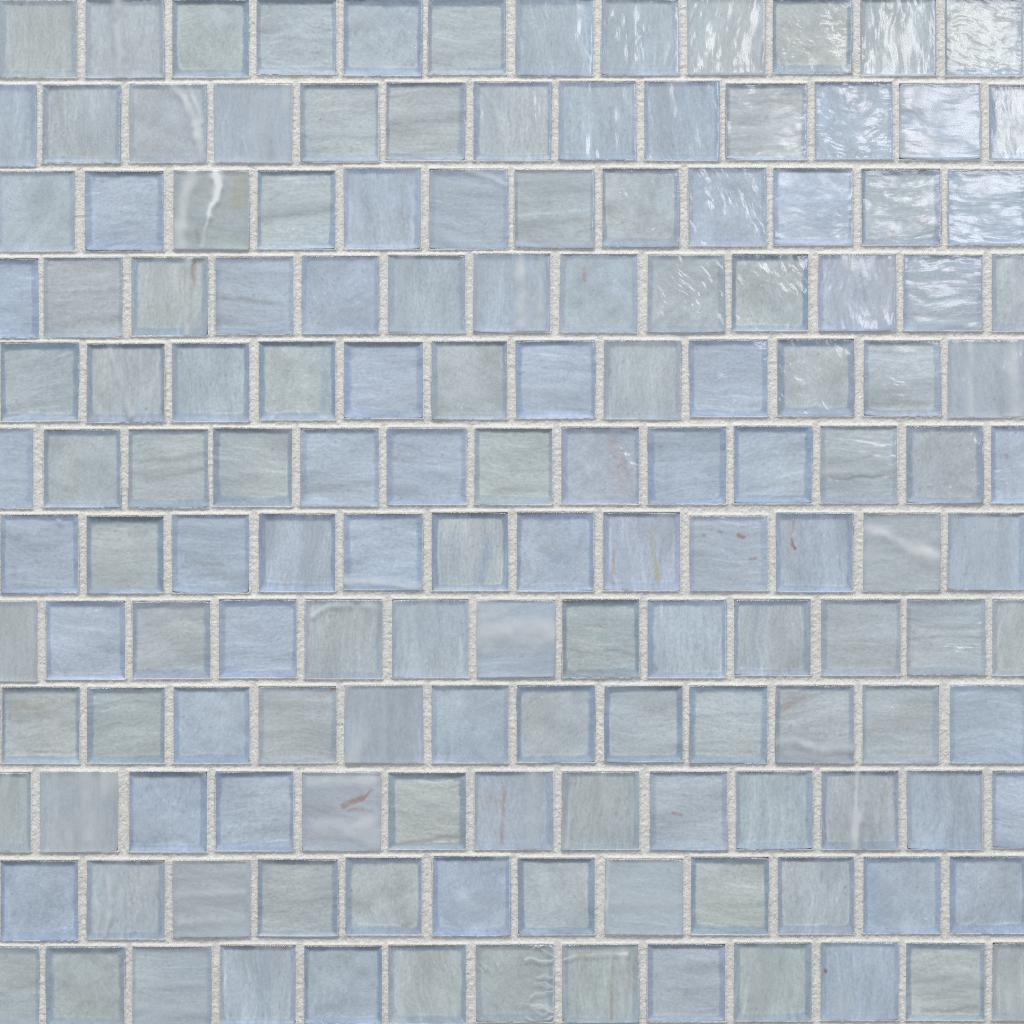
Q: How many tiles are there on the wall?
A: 150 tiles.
